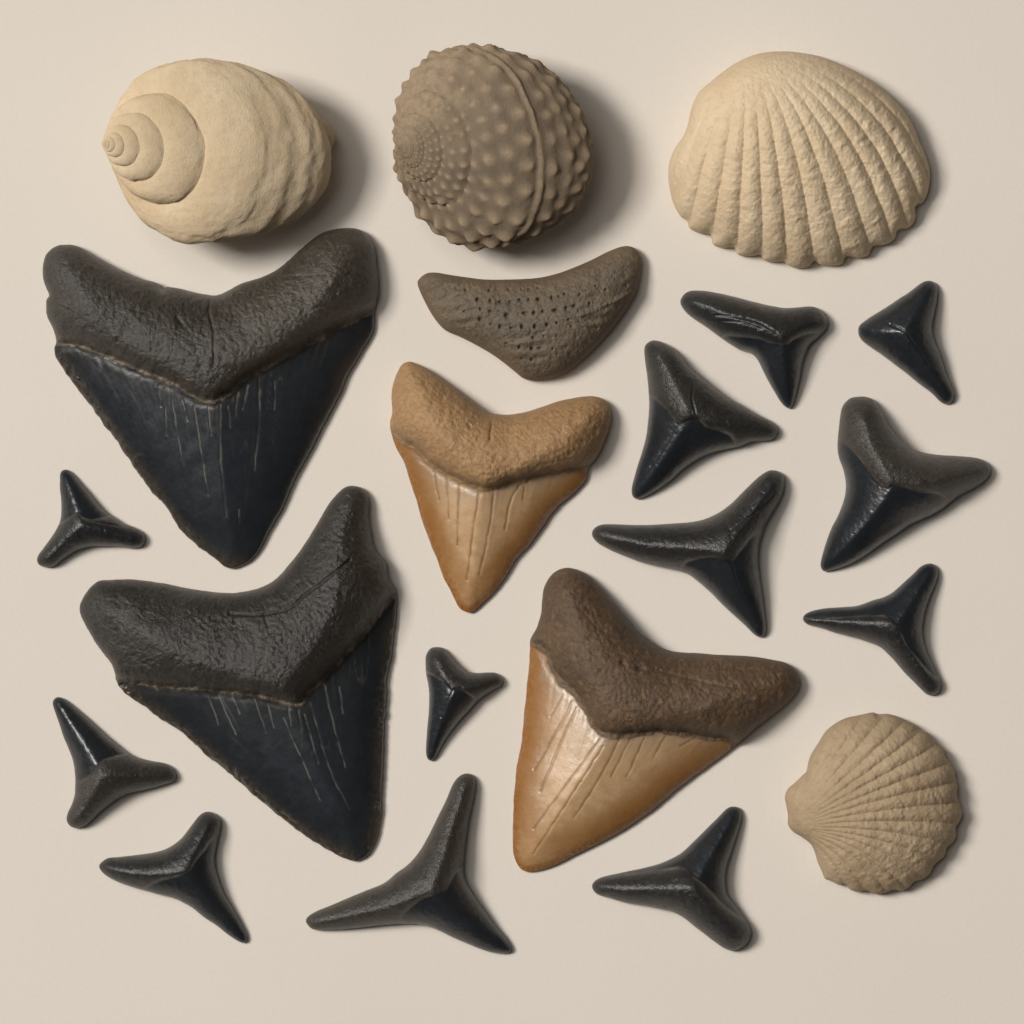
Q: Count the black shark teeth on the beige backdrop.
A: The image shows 14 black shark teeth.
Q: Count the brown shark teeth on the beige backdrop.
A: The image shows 2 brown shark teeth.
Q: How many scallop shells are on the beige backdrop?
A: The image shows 2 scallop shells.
